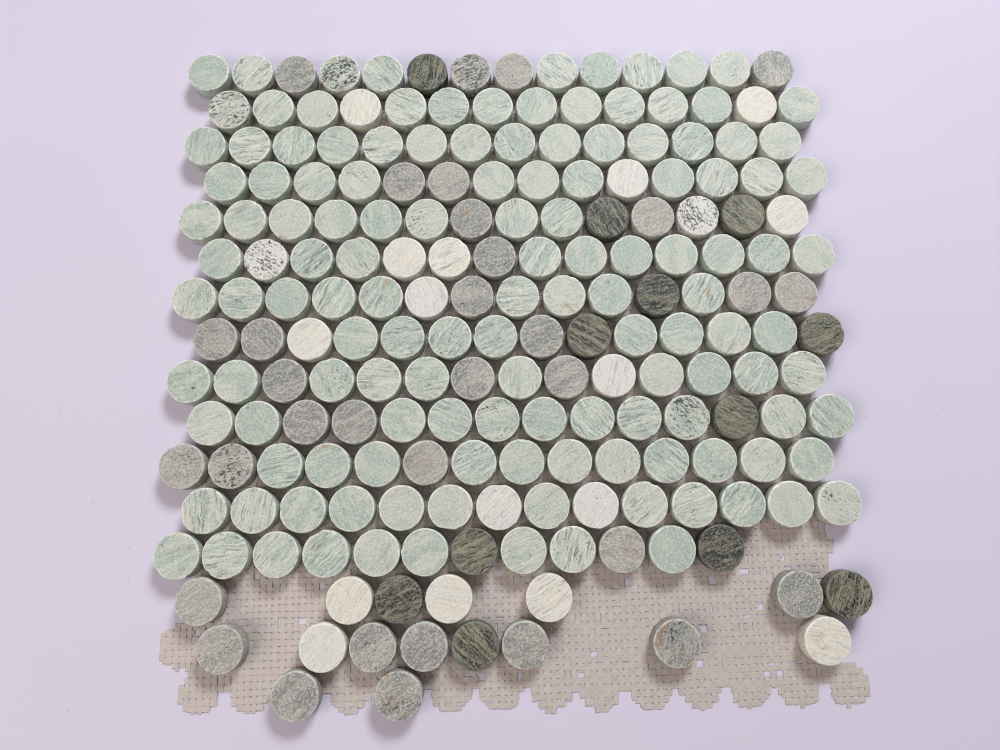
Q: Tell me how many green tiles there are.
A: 134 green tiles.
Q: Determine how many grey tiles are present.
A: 33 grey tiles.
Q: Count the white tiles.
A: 18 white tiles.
